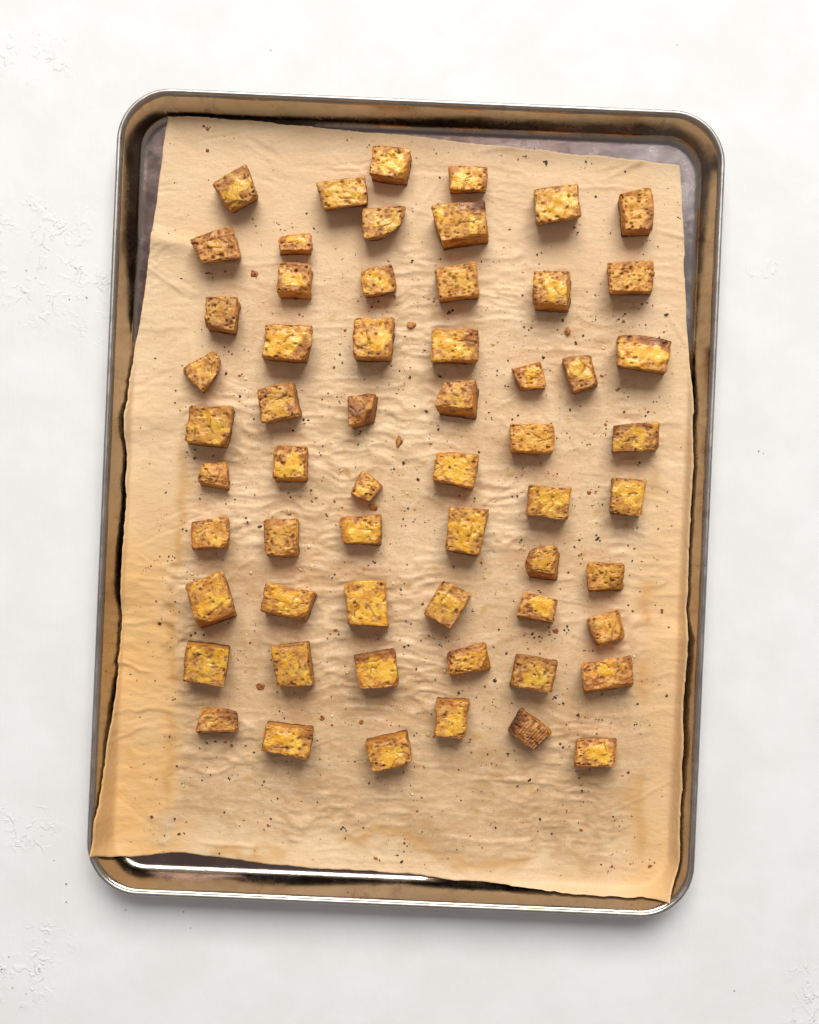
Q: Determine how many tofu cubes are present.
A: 59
